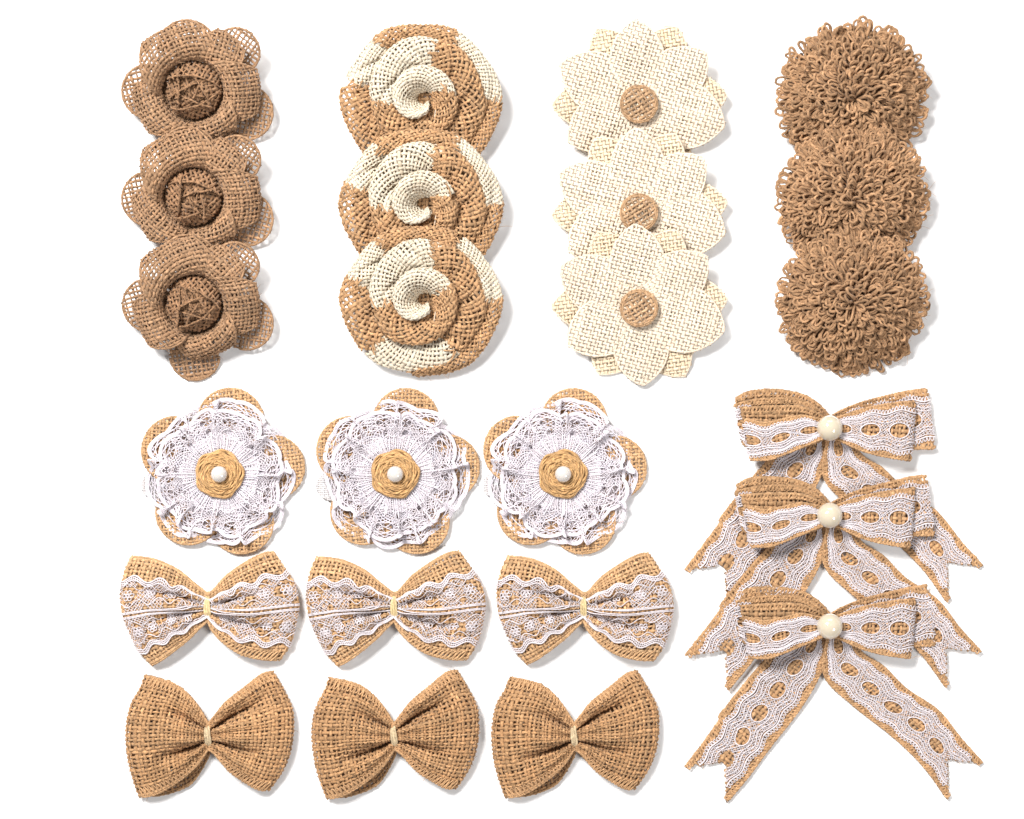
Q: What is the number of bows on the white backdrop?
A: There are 9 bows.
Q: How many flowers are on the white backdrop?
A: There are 15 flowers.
